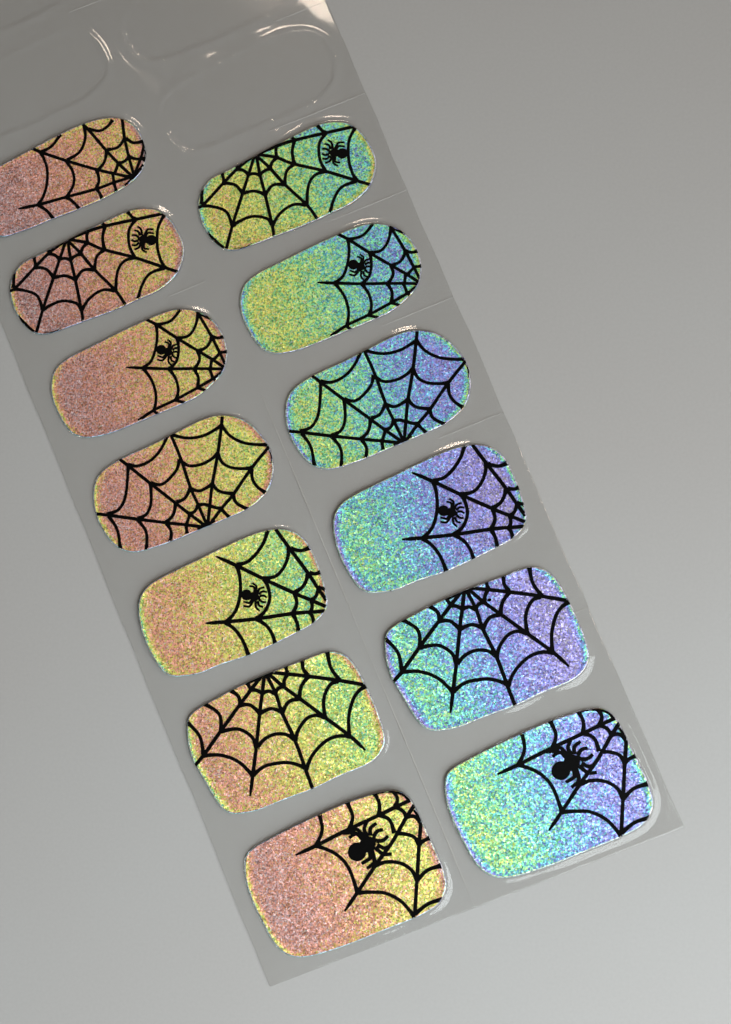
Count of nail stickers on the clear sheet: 13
